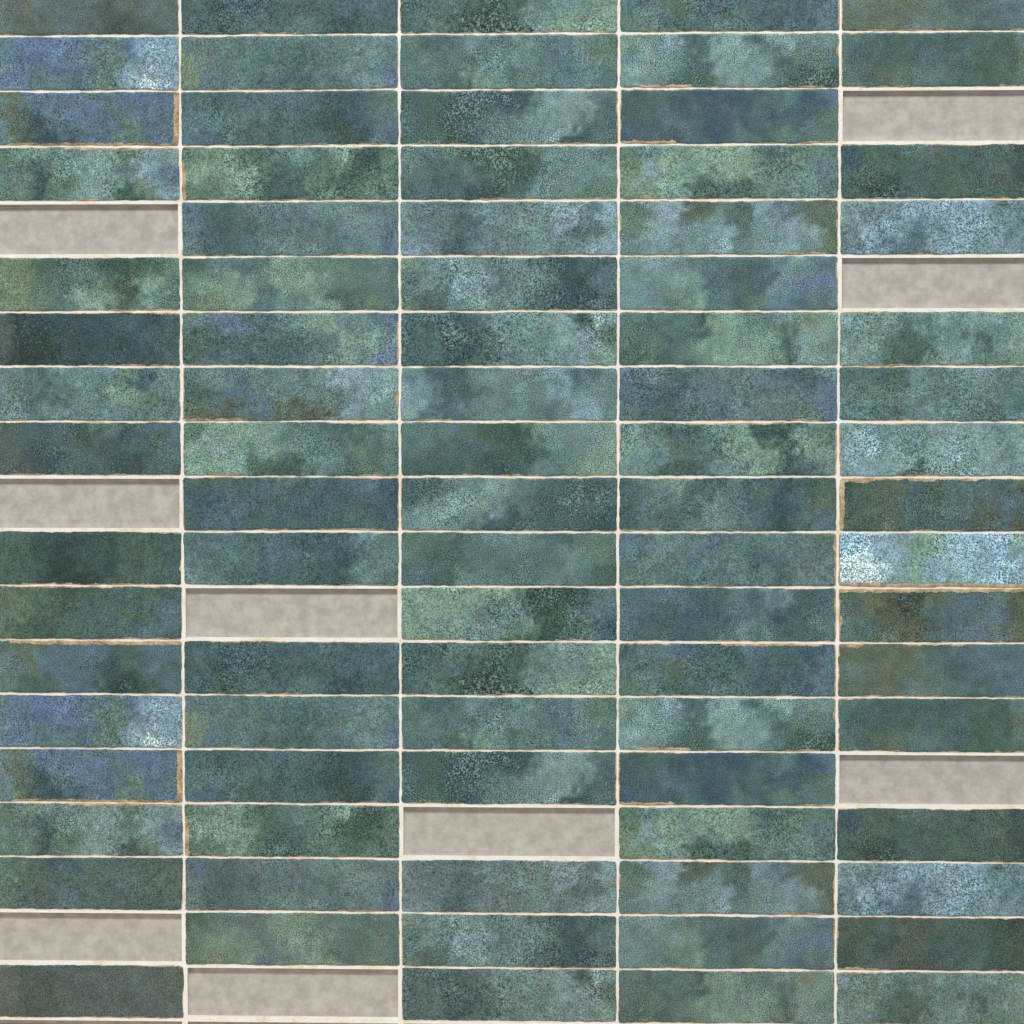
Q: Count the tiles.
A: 86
